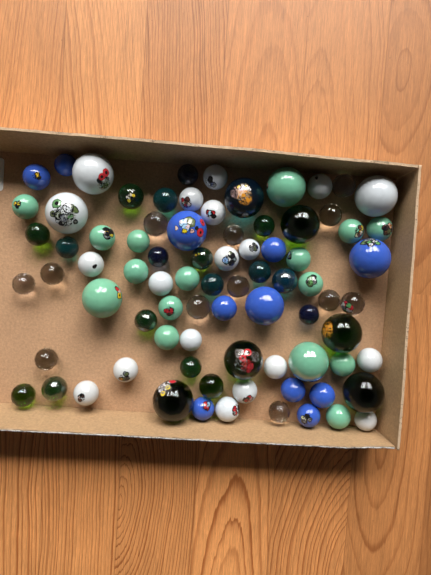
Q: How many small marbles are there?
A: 66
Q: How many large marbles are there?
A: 15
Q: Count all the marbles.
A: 81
